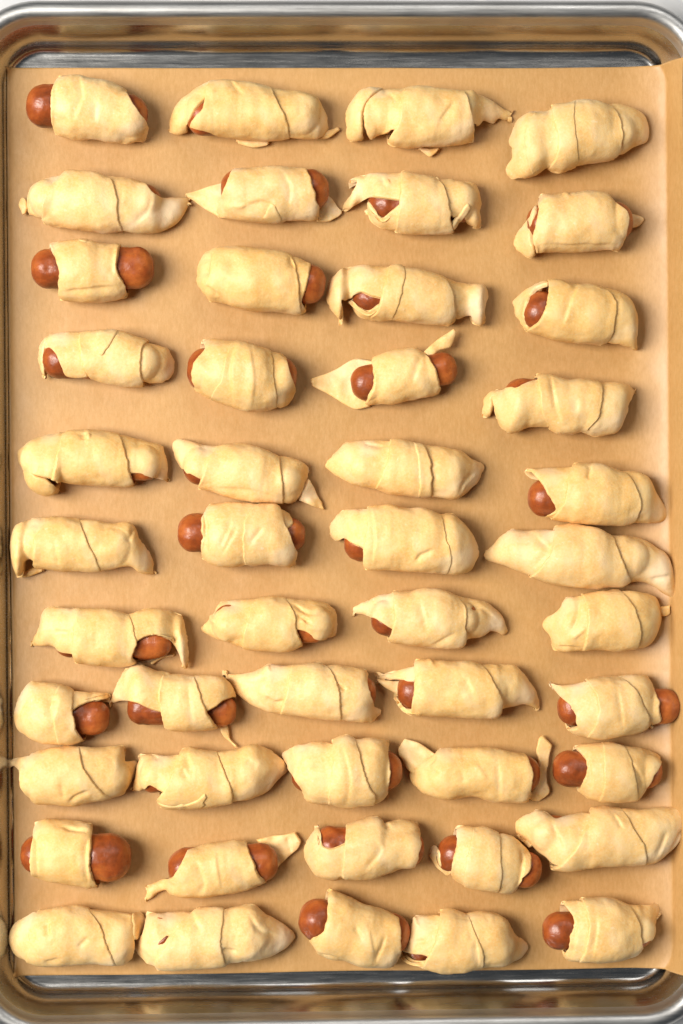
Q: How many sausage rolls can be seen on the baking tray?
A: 48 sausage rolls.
